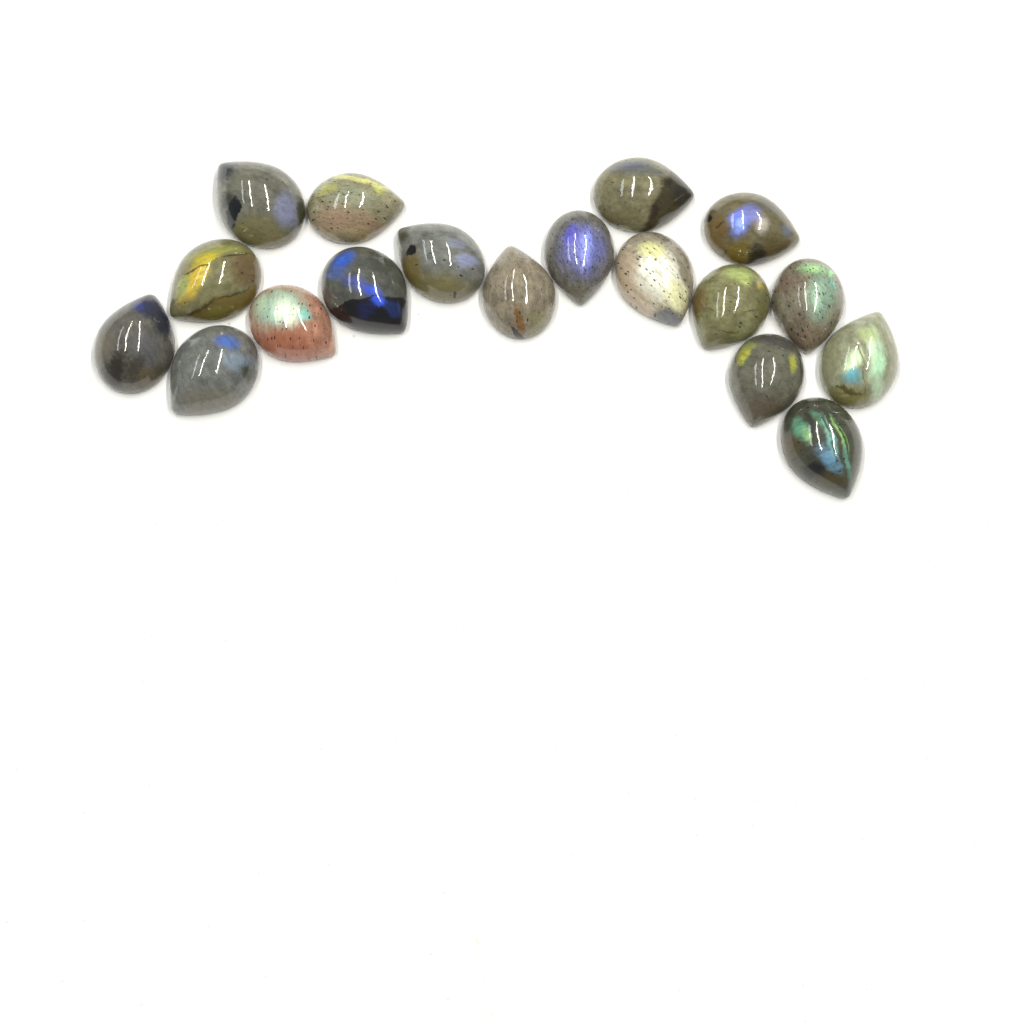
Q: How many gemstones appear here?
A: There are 18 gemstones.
